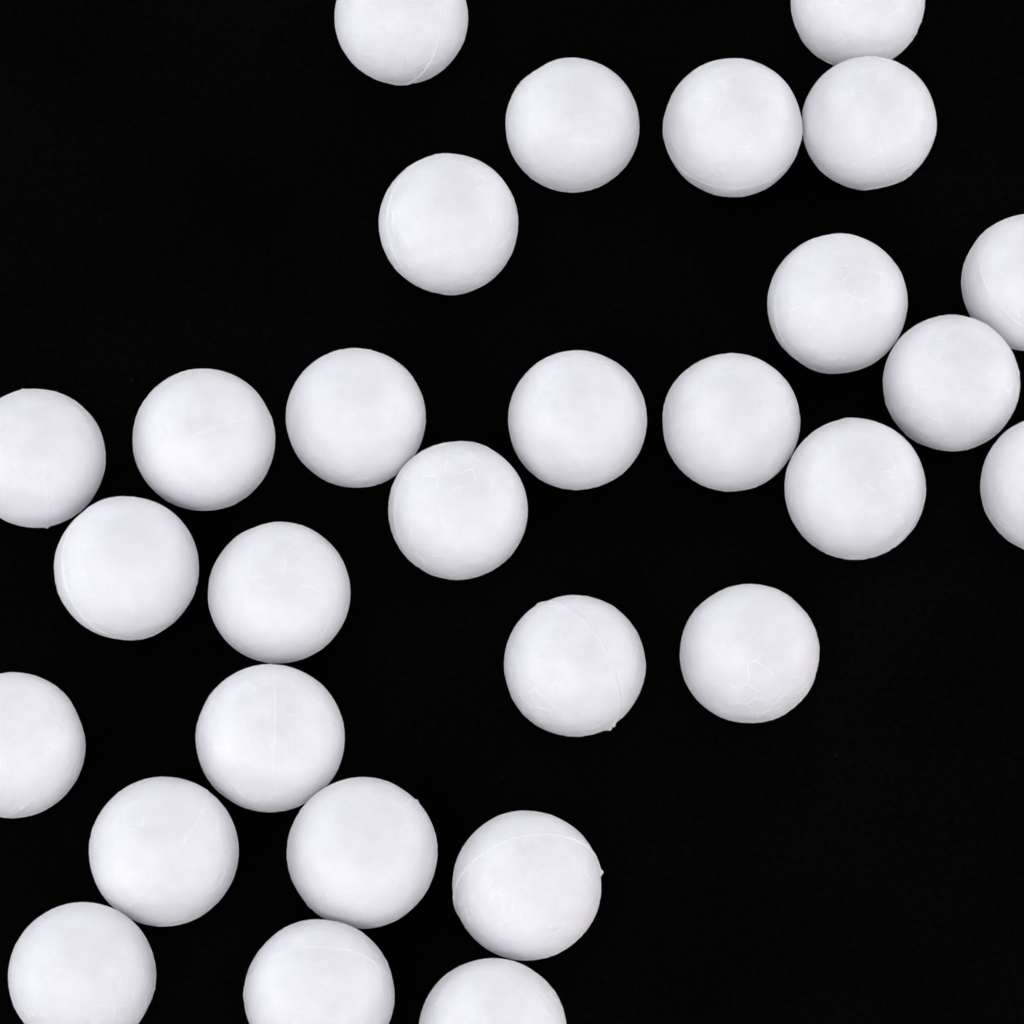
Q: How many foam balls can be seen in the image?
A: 29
